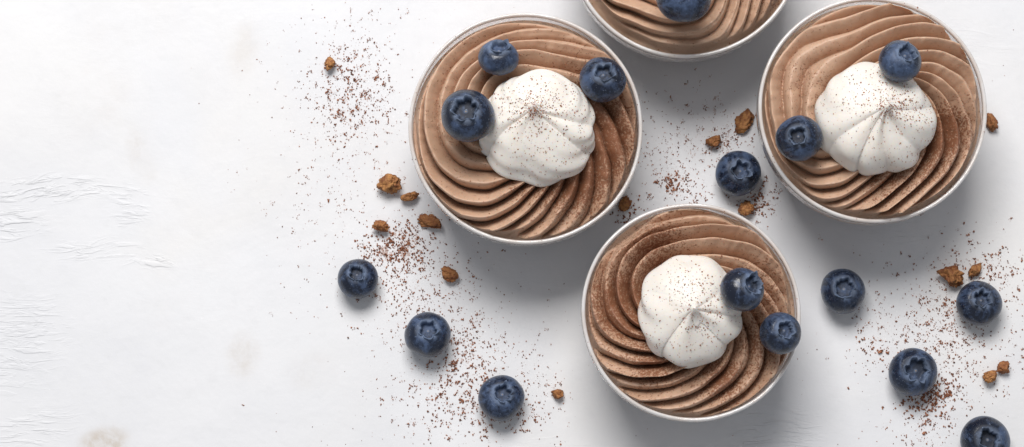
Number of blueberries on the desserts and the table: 16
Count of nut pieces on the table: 16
